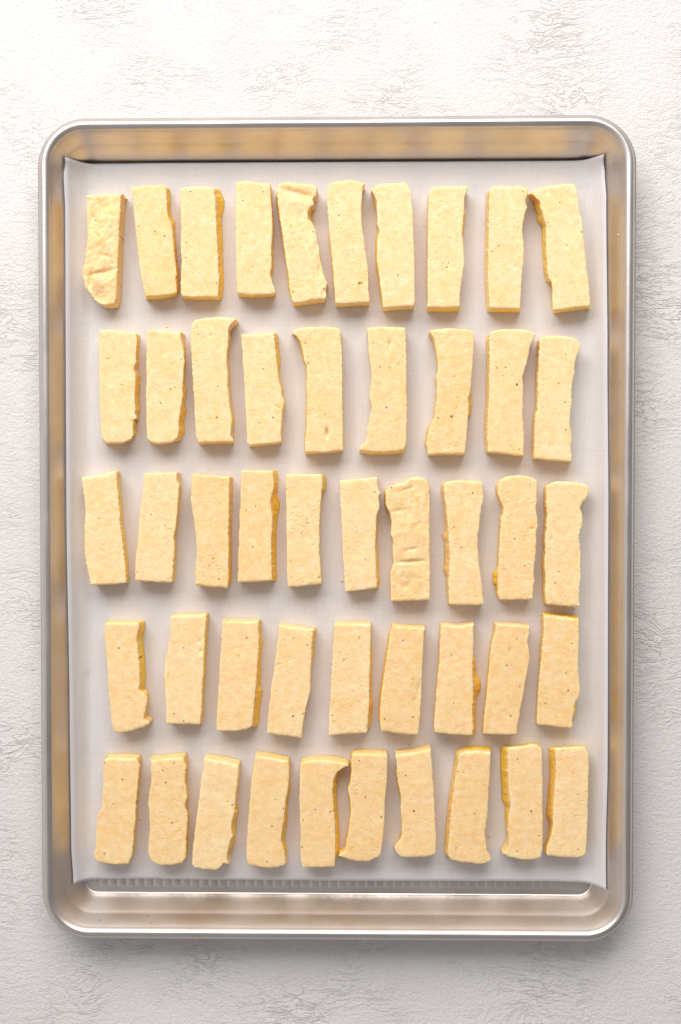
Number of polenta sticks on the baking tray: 48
